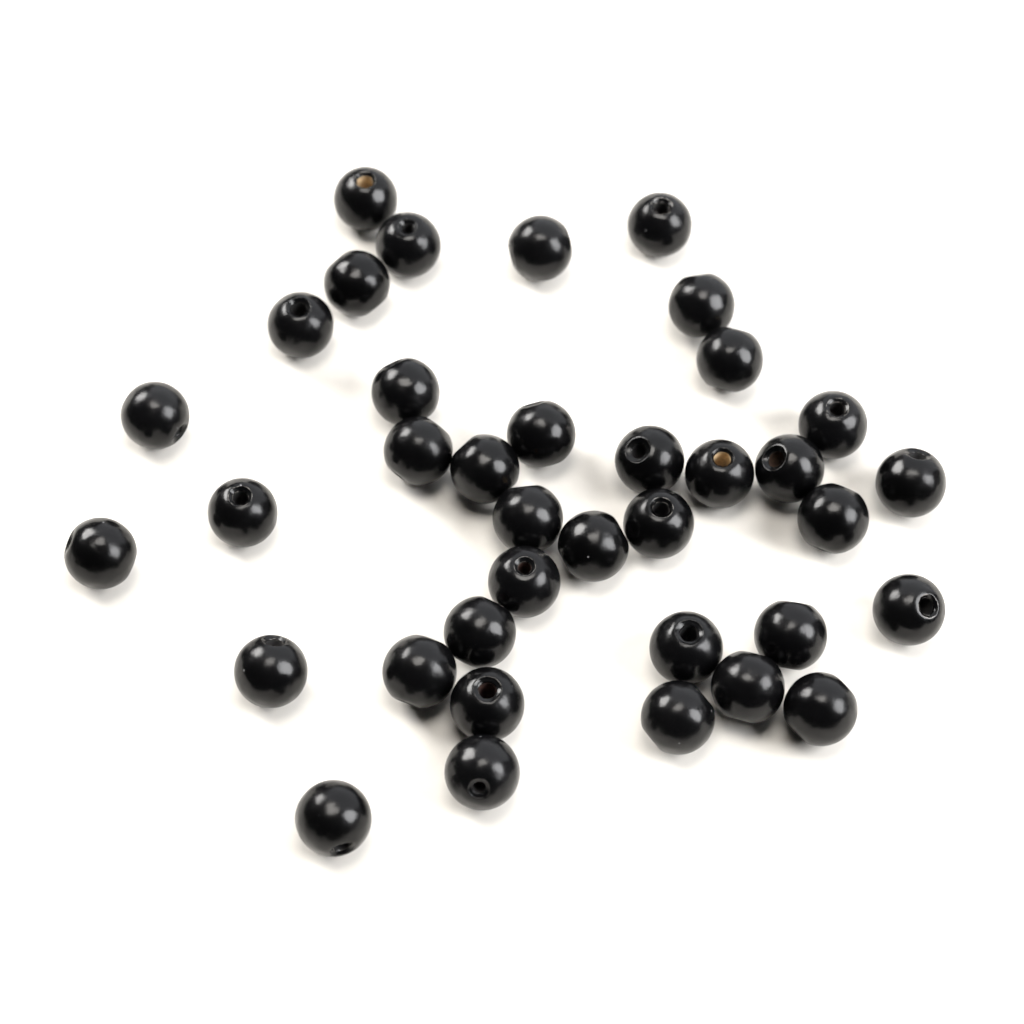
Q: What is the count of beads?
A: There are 37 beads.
